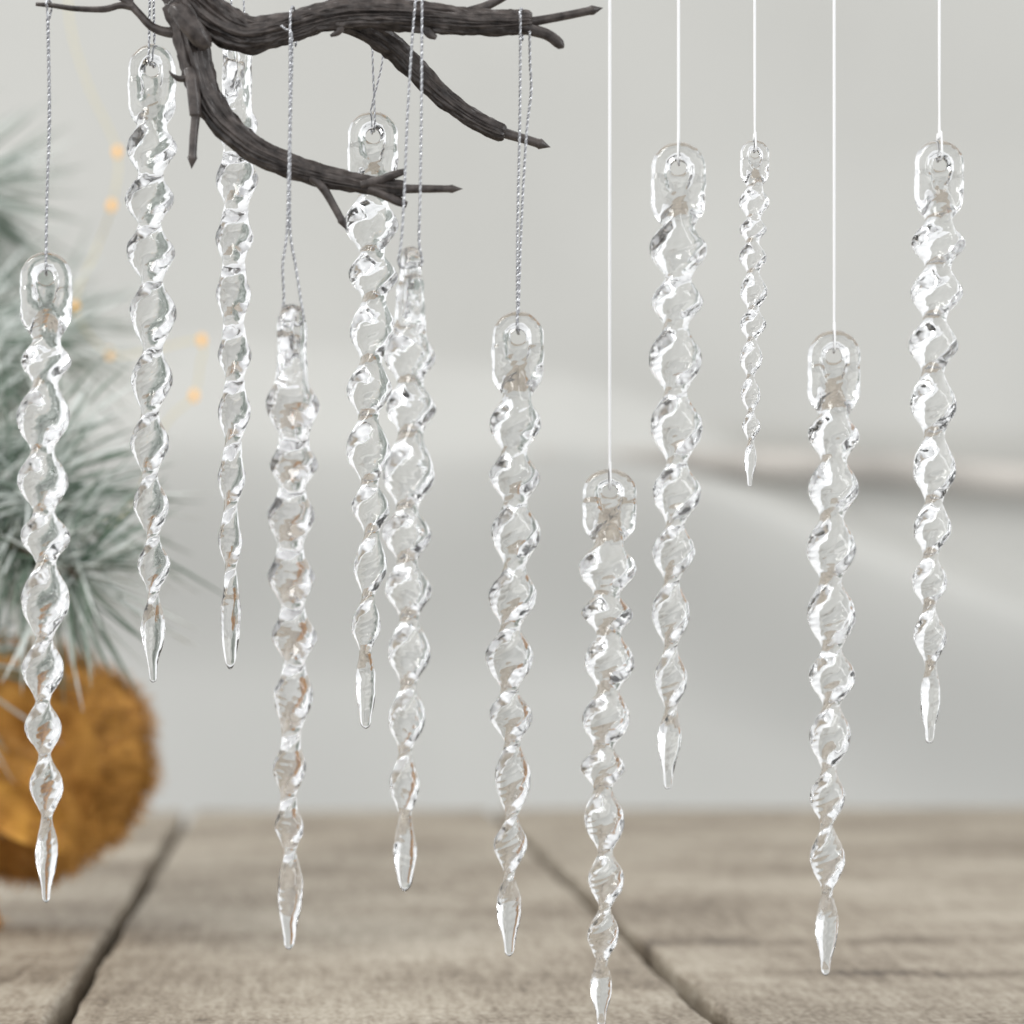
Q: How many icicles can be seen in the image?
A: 12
